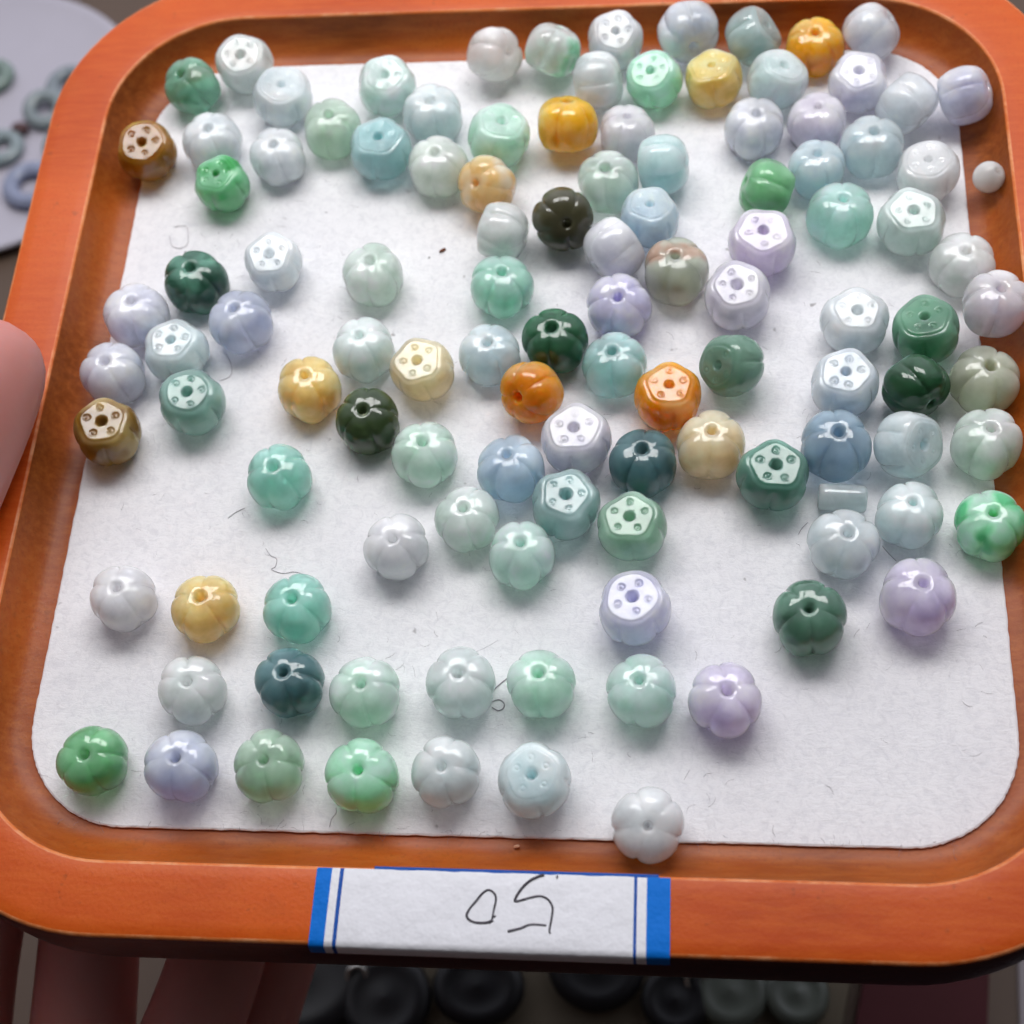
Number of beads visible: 115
